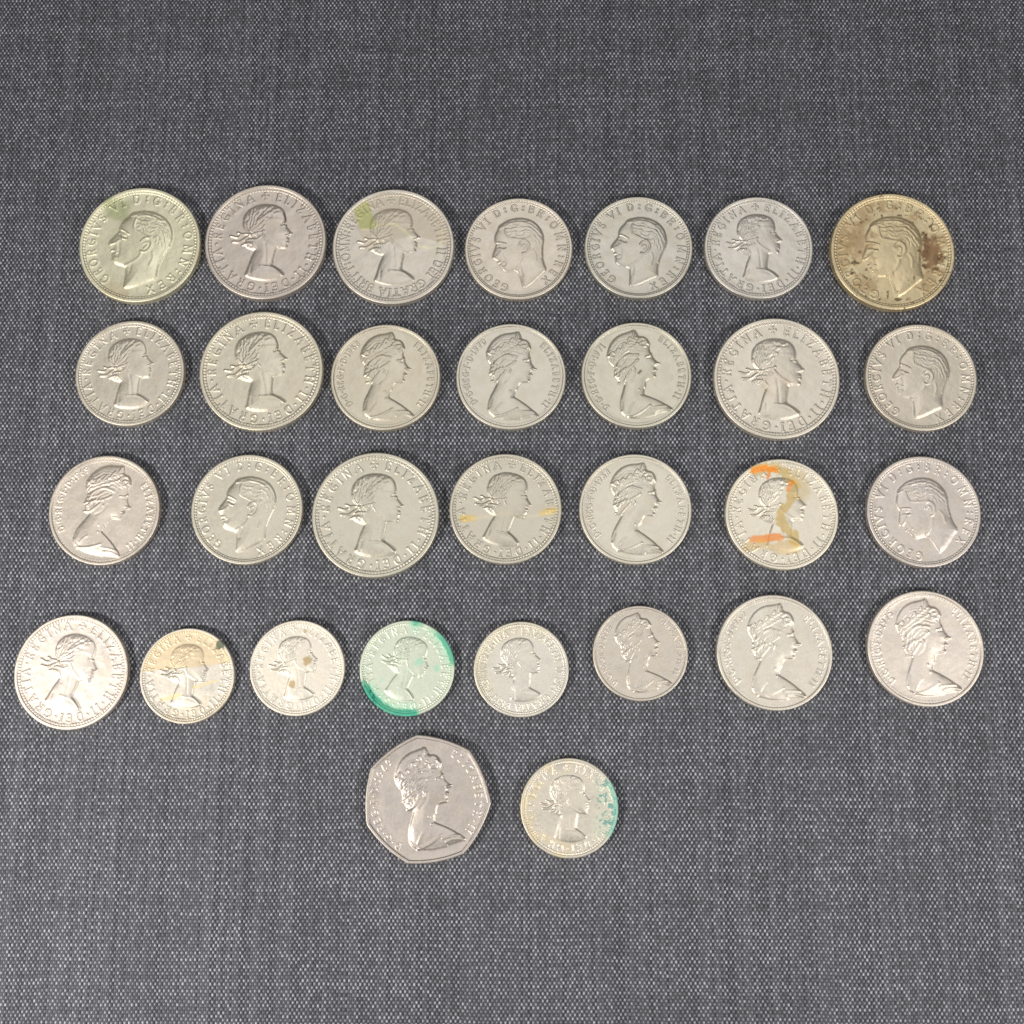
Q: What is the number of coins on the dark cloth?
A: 31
